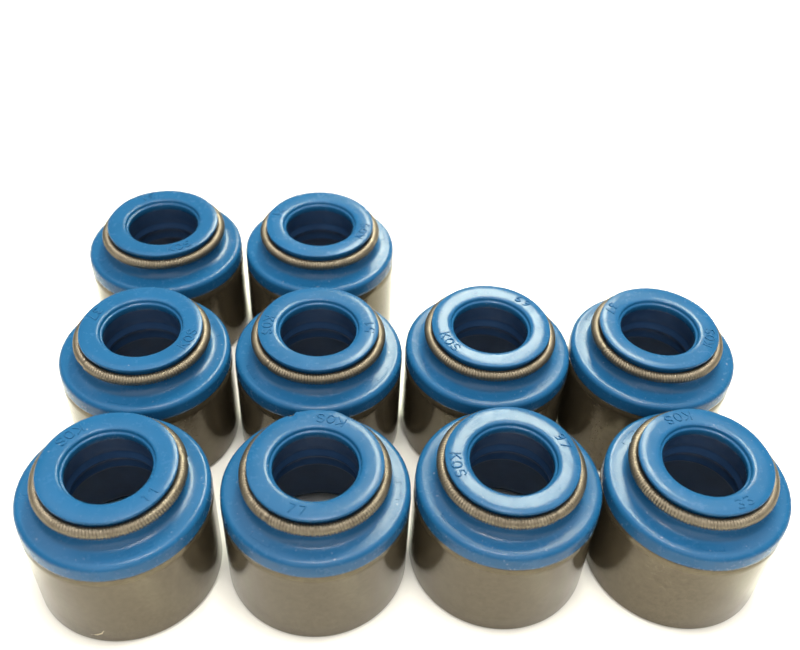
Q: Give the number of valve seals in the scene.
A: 10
